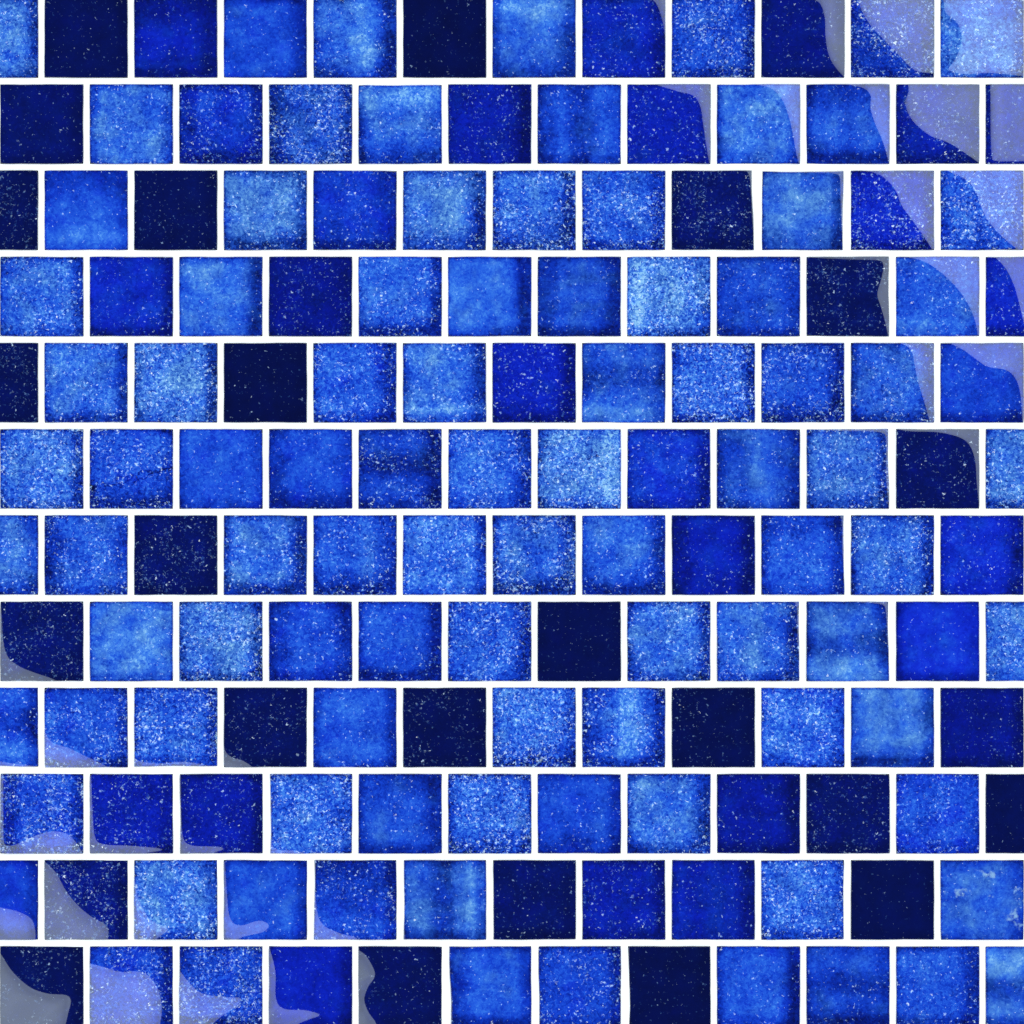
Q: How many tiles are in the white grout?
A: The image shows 144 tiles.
